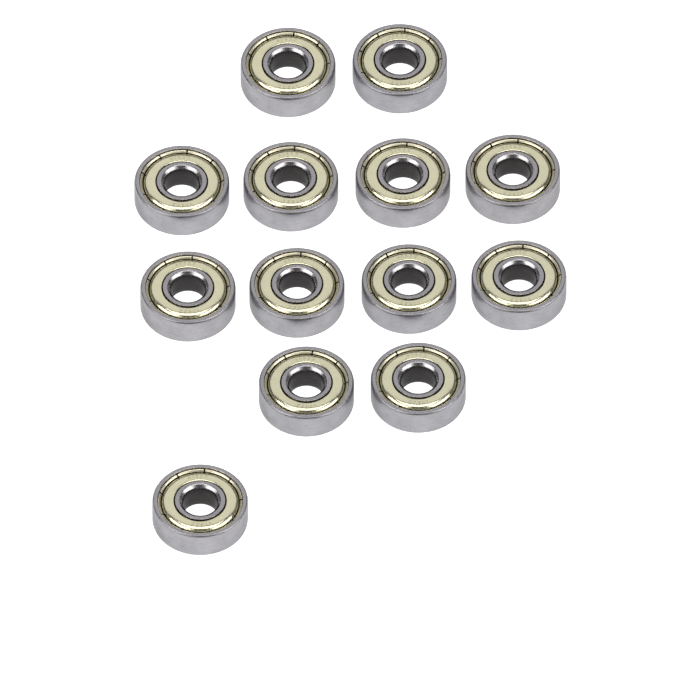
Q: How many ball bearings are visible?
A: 13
